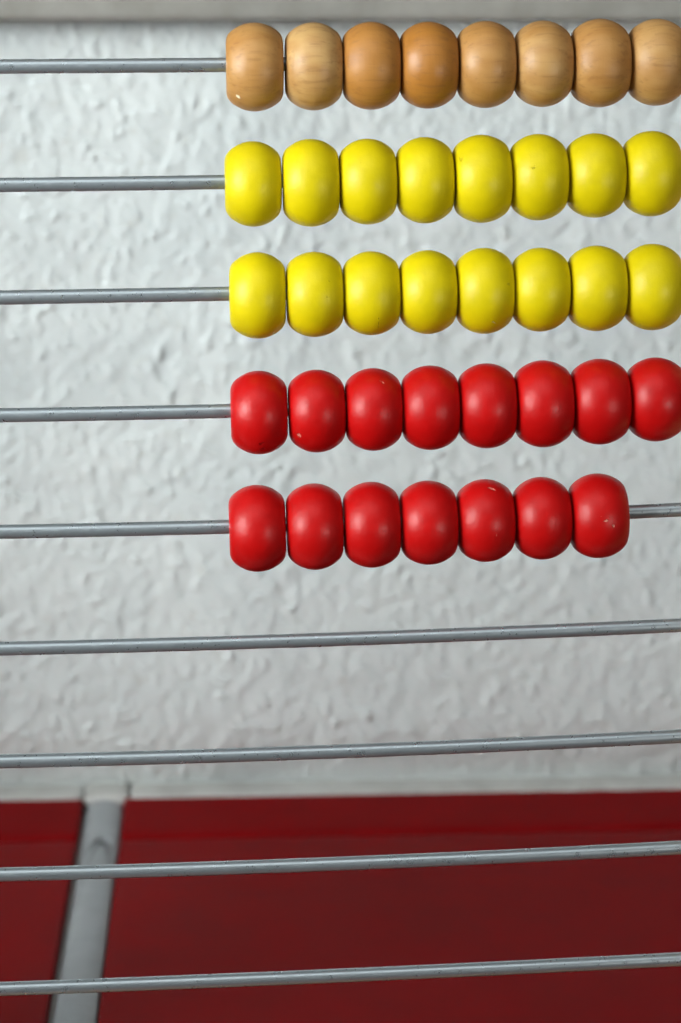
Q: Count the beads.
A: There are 39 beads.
